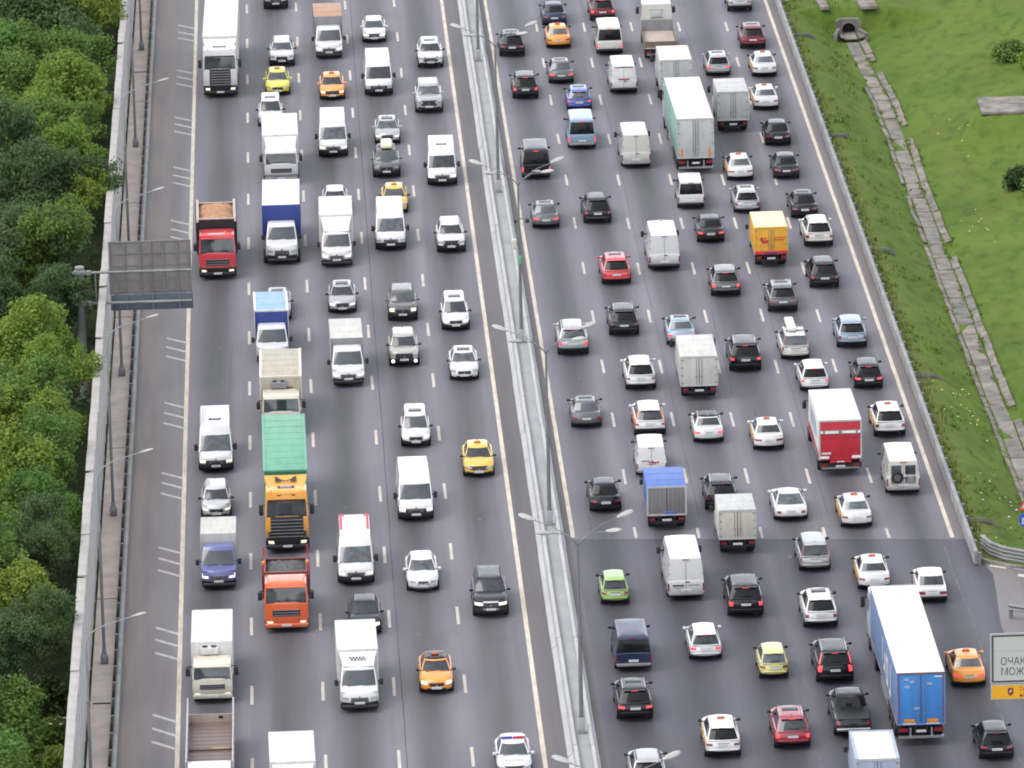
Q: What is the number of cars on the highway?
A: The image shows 86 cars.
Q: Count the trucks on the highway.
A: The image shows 27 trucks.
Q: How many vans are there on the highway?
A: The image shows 18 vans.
